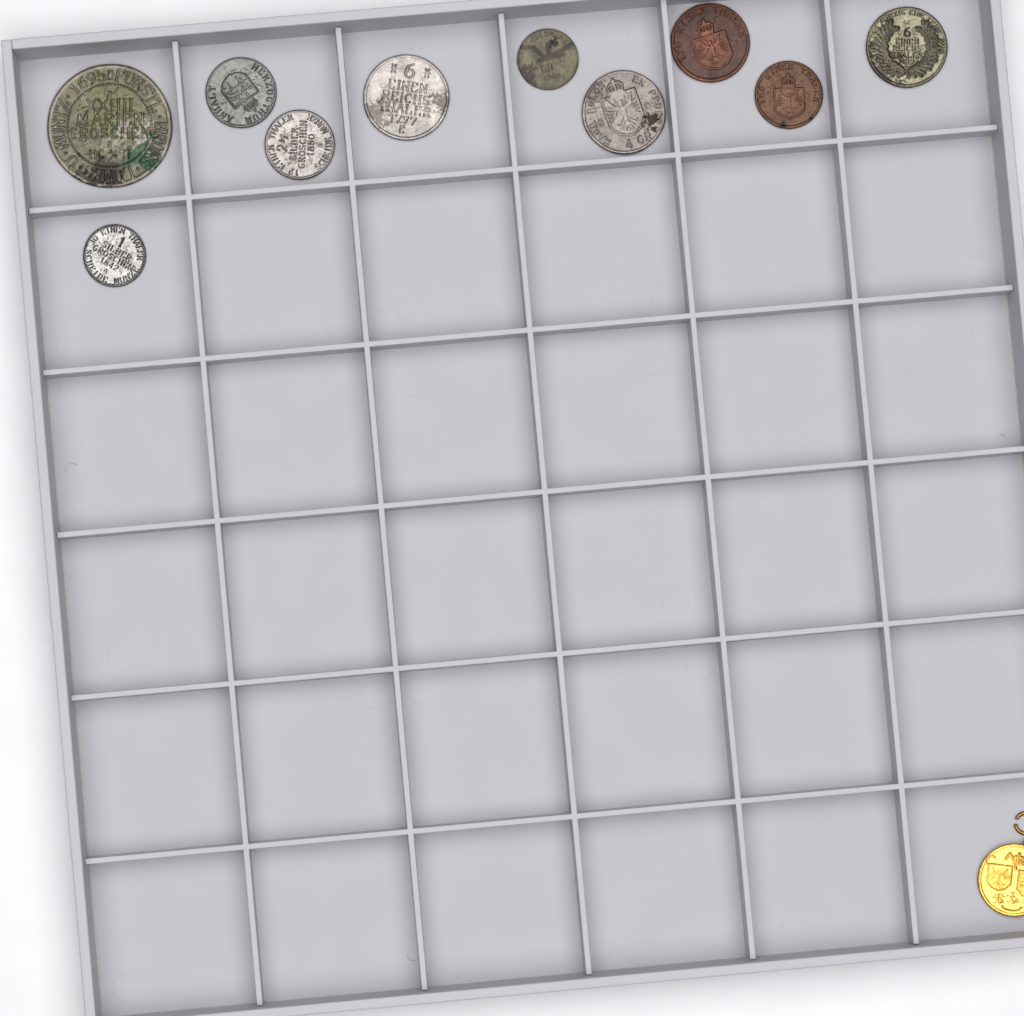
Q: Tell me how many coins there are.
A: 10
